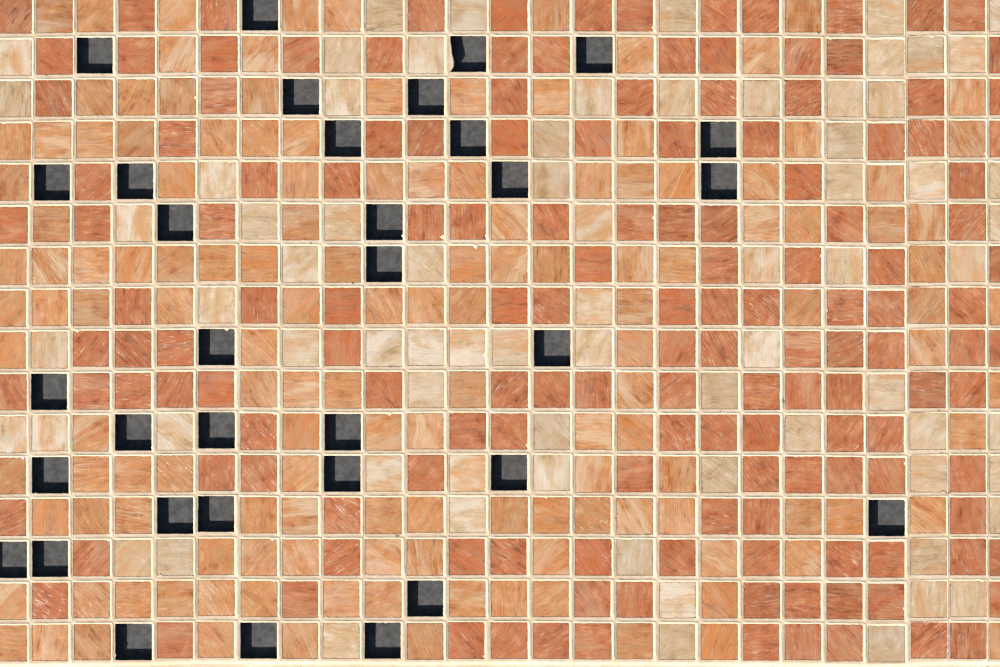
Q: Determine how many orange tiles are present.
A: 141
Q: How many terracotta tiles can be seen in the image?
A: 152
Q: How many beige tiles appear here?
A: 73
